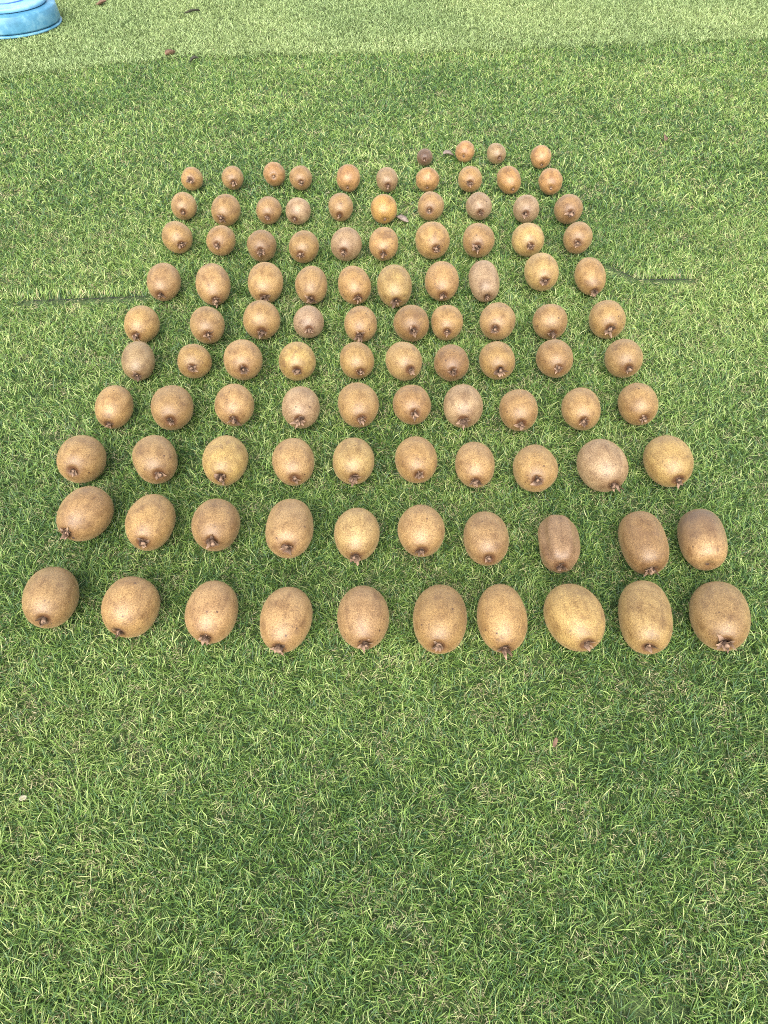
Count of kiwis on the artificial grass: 104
